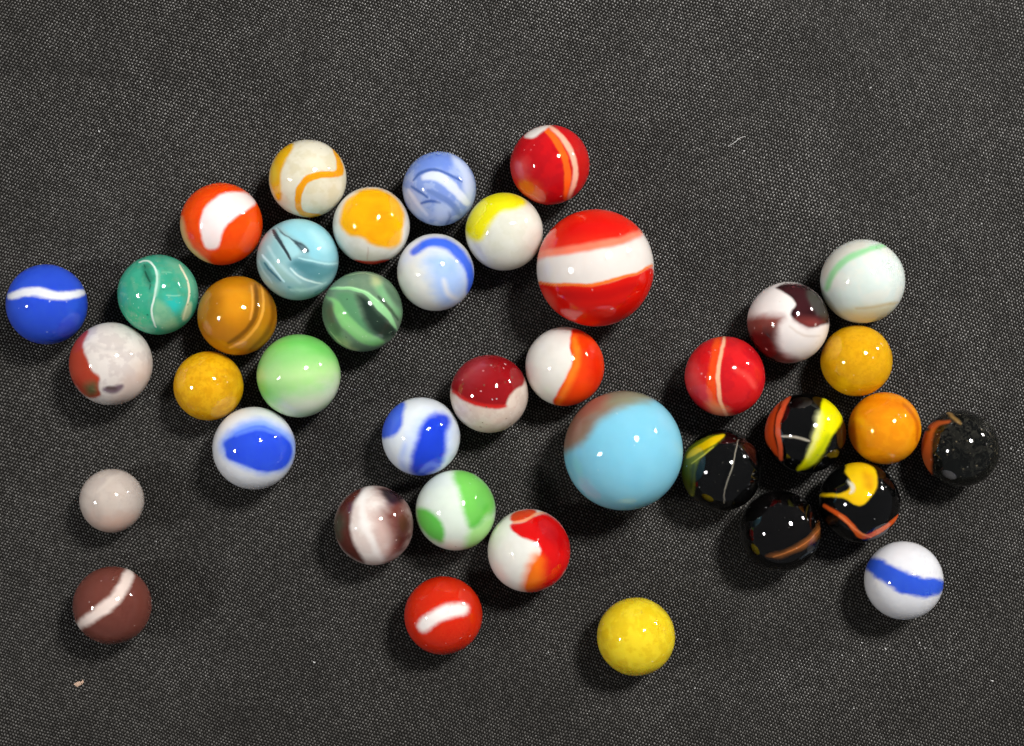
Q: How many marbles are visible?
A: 39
